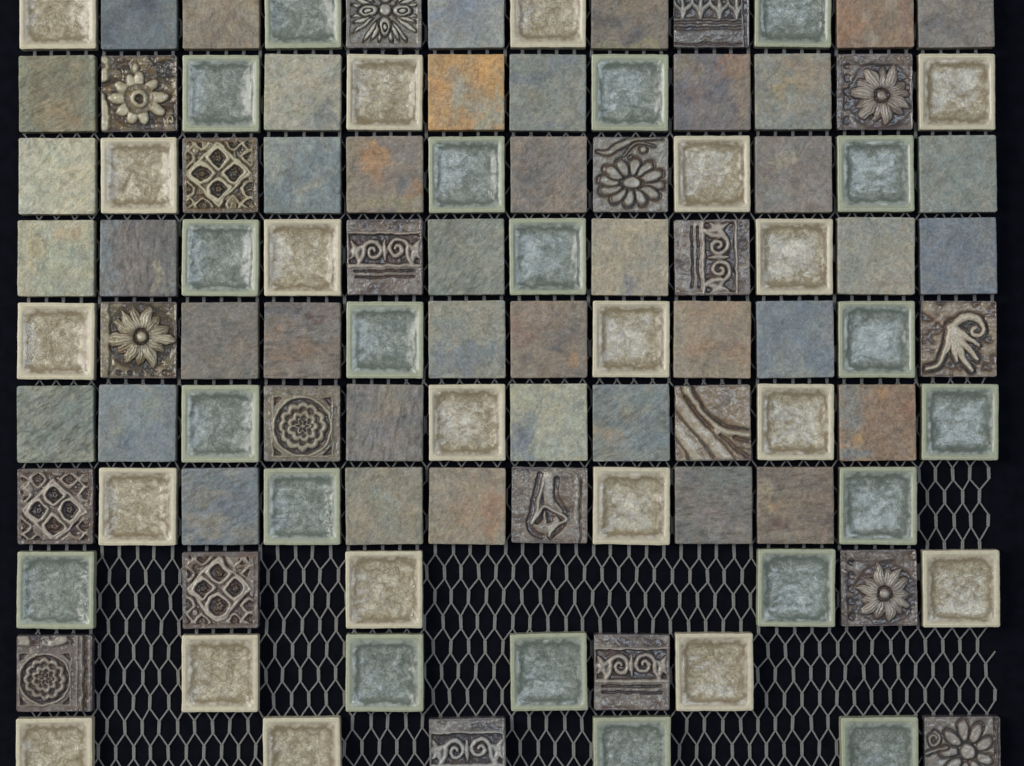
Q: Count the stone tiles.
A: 41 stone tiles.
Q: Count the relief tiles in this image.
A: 20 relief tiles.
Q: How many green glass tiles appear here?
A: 20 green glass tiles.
